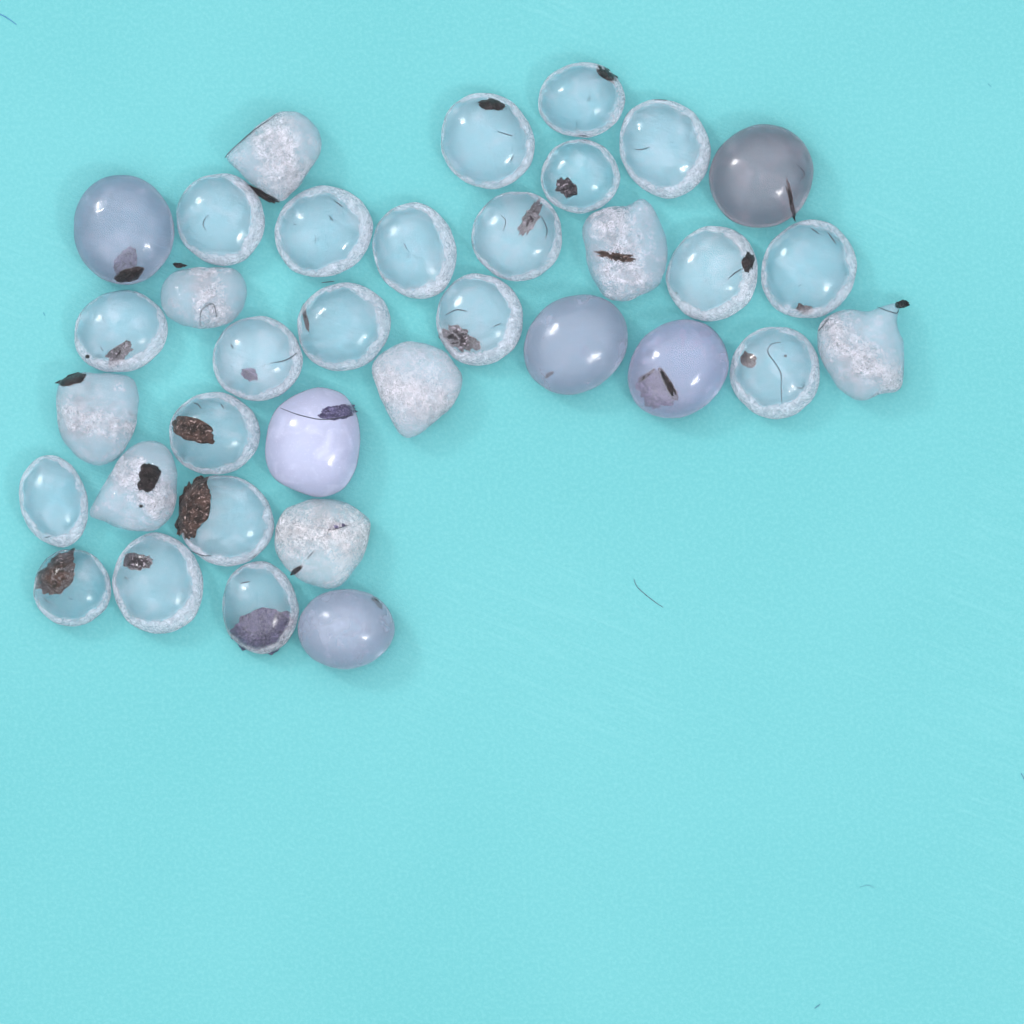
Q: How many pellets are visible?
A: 35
